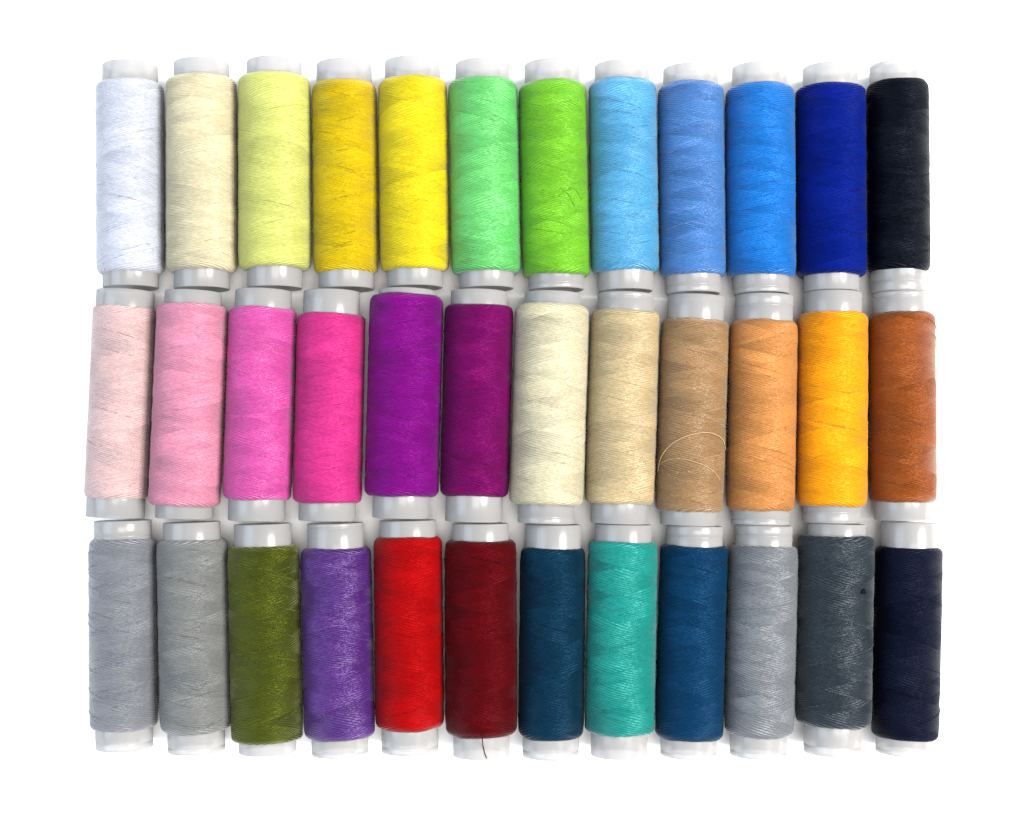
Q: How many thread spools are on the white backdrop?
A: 36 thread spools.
